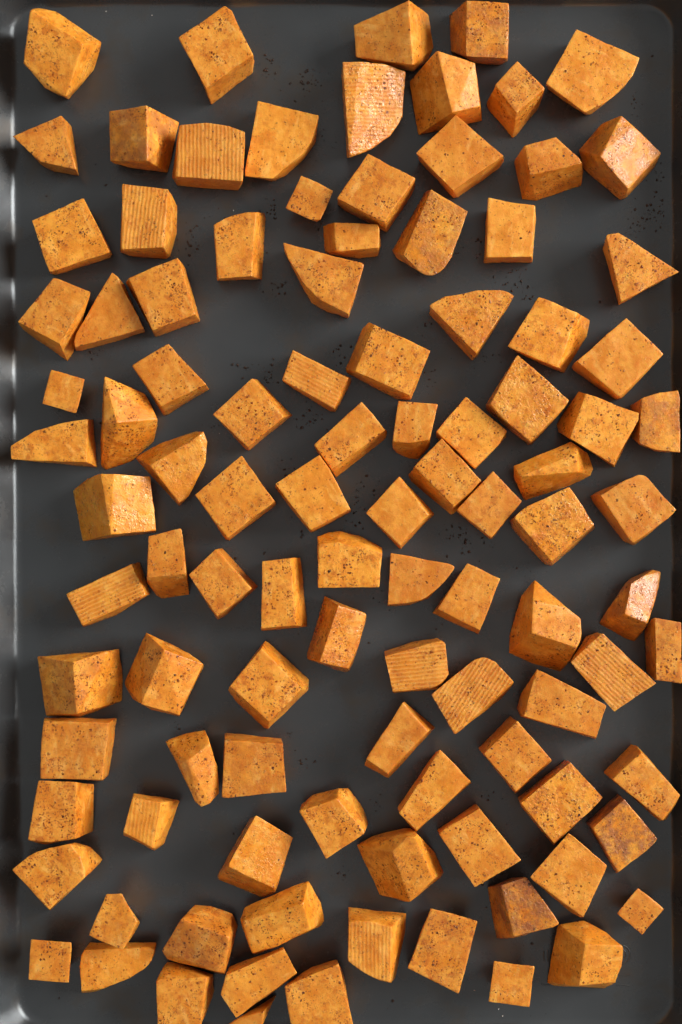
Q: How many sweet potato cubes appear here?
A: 104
